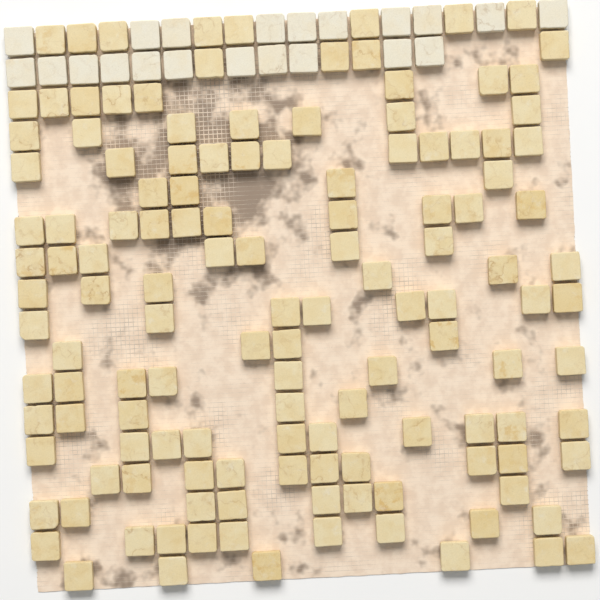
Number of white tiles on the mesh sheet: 21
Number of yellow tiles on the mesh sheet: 133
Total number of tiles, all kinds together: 154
